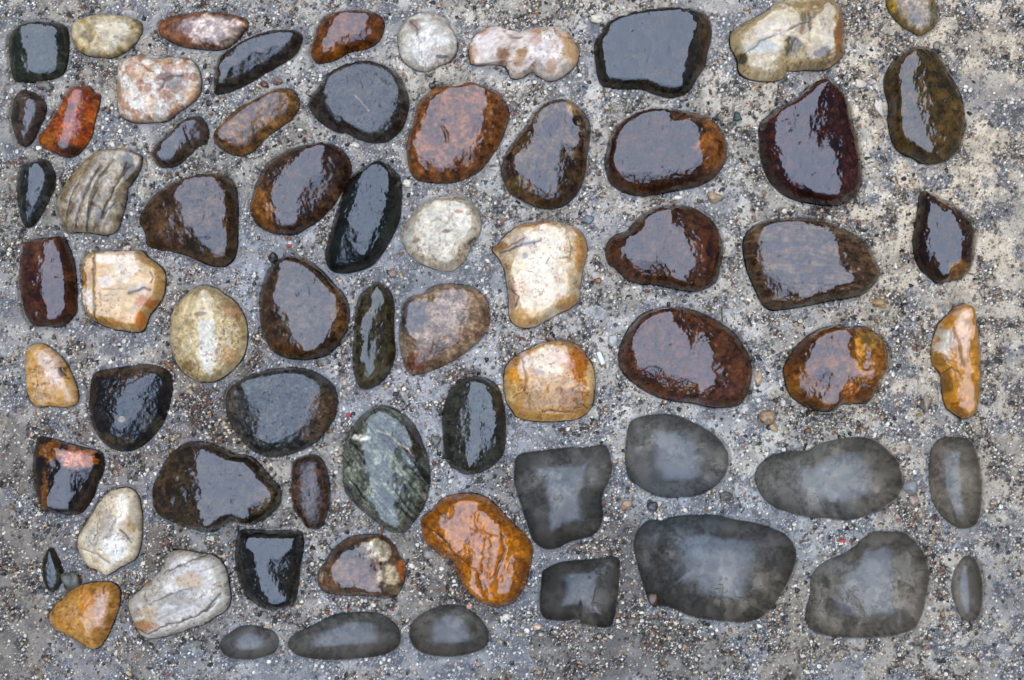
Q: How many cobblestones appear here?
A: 56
